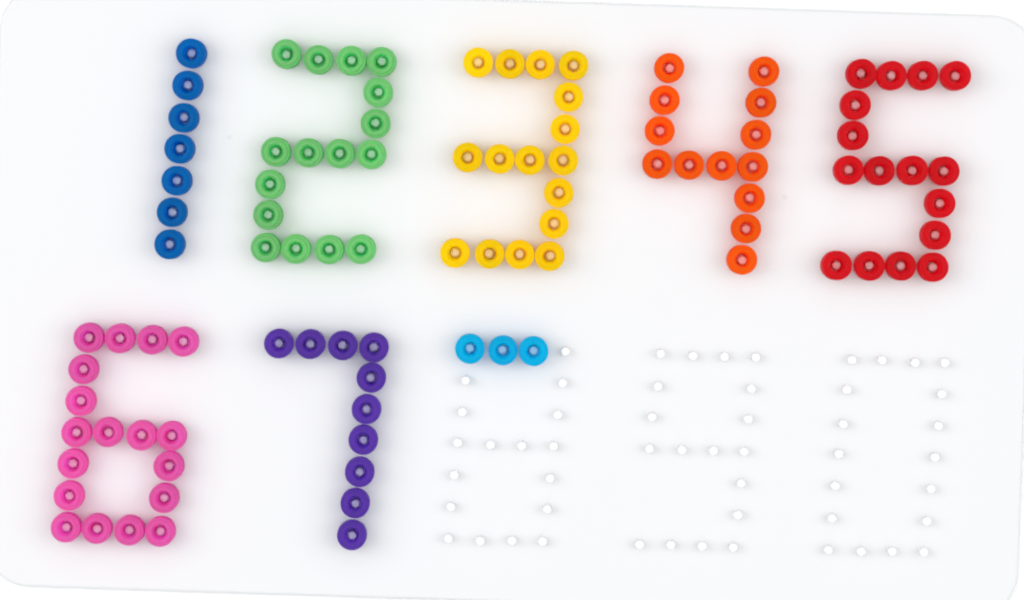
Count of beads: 99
